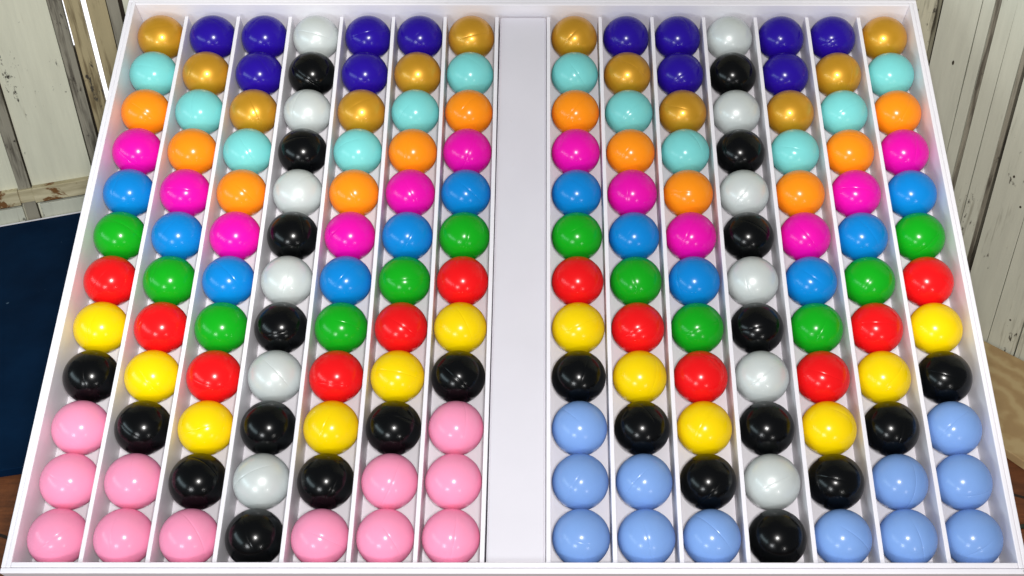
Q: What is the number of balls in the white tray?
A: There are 168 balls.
